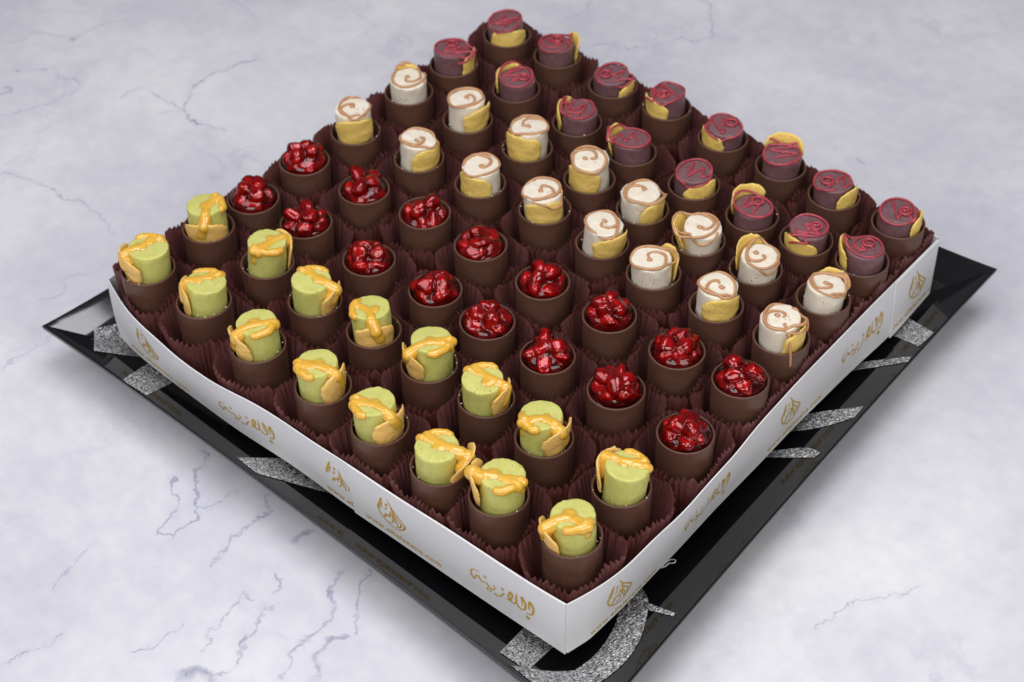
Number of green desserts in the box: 16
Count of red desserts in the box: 16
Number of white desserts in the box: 16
